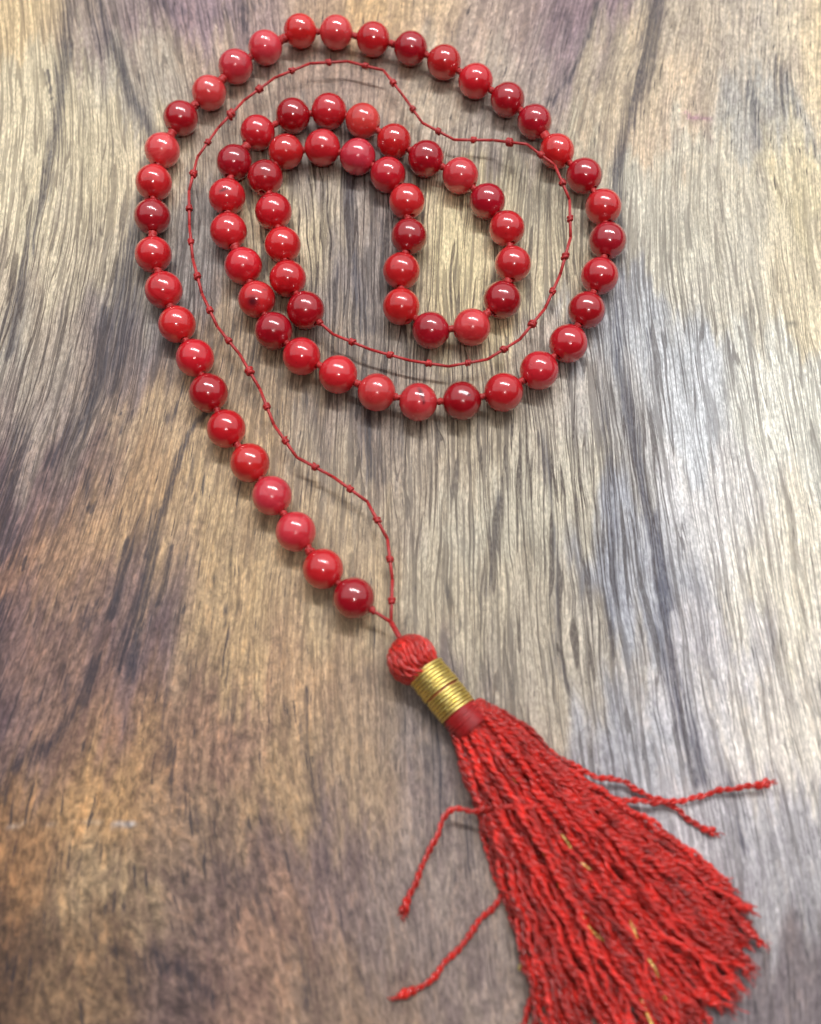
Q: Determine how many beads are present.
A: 72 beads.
